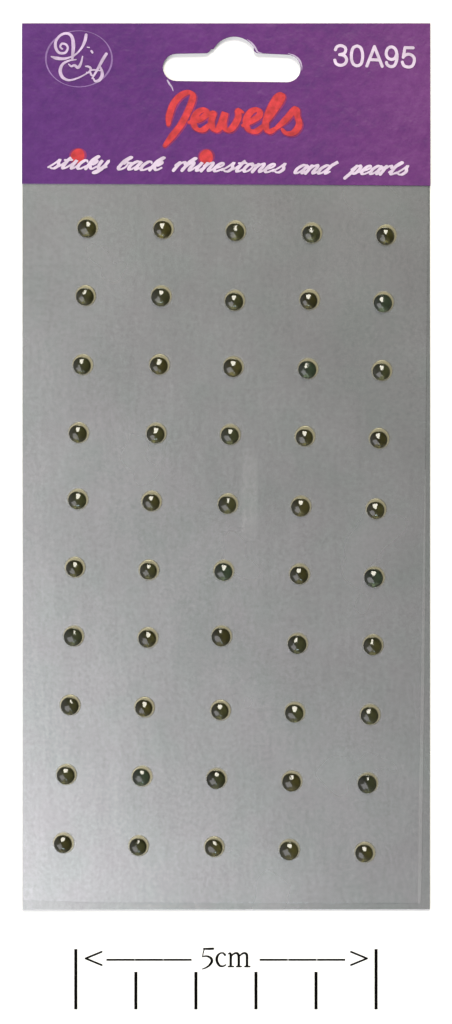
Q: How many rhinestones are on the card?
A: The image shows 50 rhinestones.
